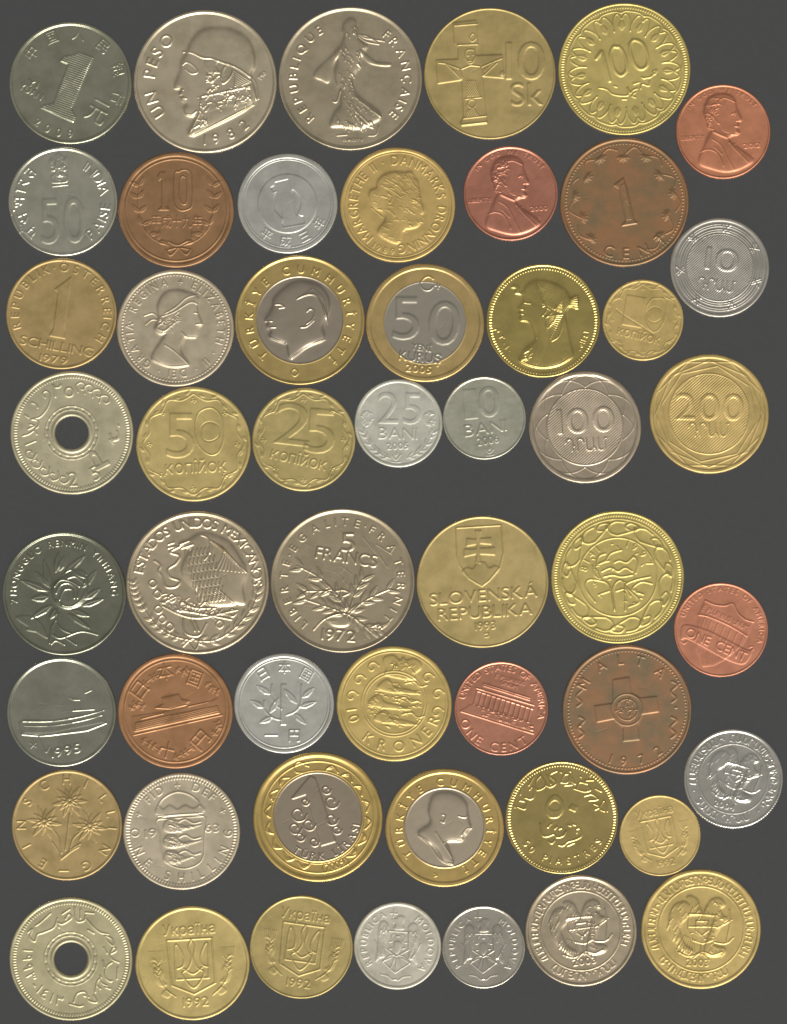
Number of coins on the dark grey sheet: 52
